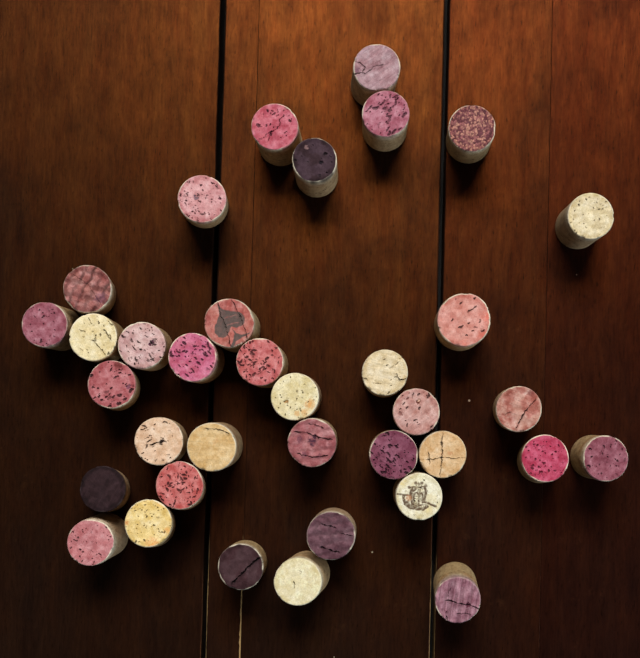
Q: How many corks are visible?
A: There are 36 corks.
